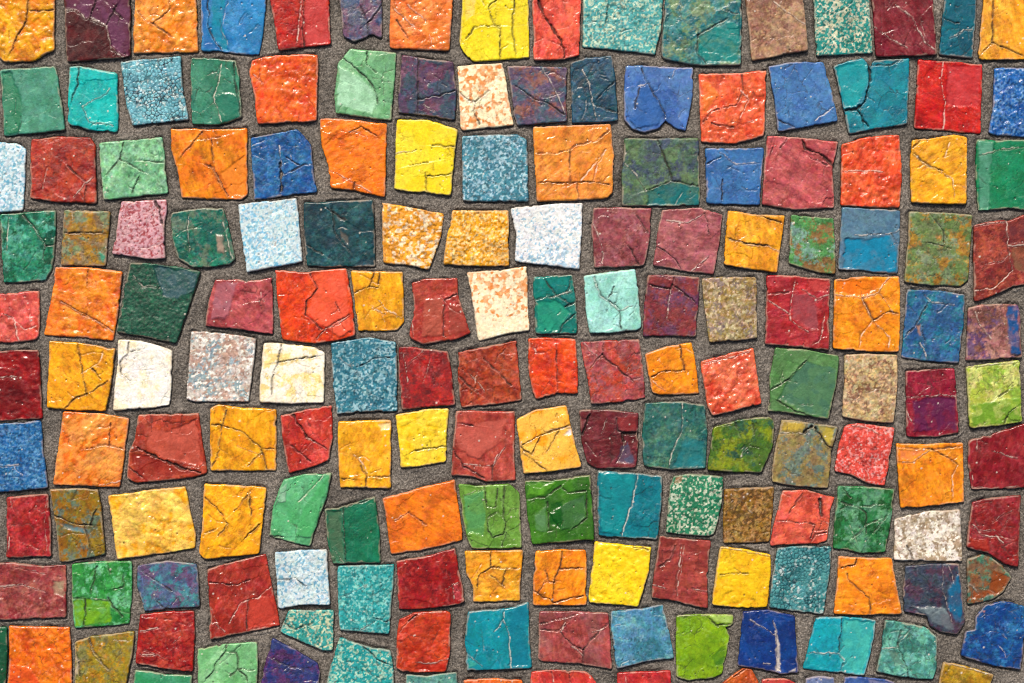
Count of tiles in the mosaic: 170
